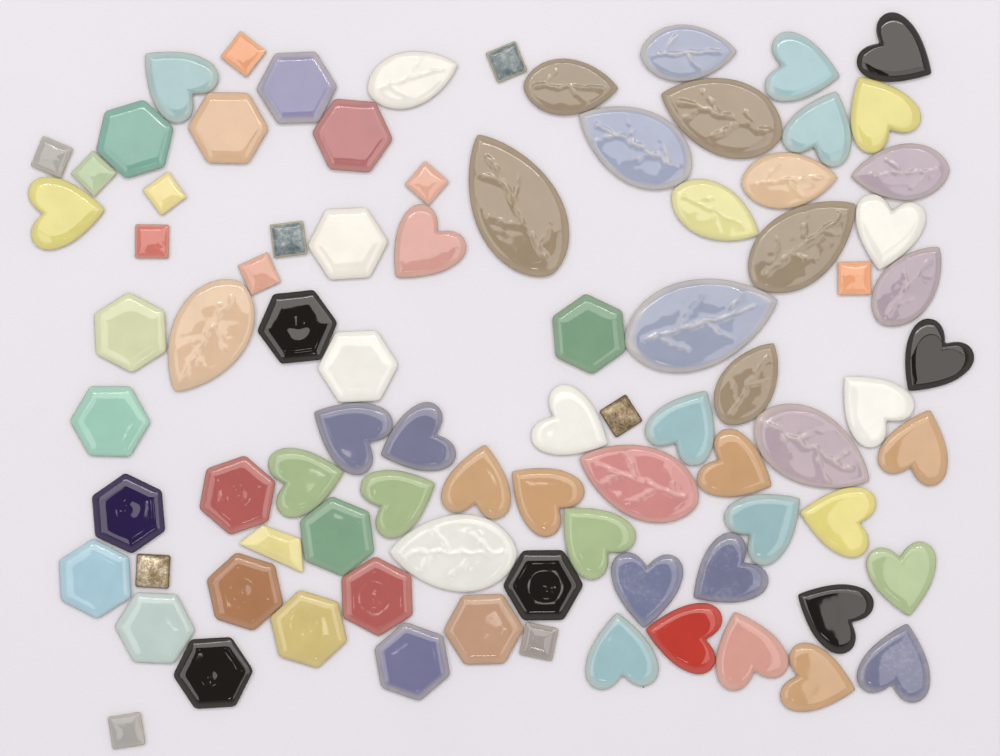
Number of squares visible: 14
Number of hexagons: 22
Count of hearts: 32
